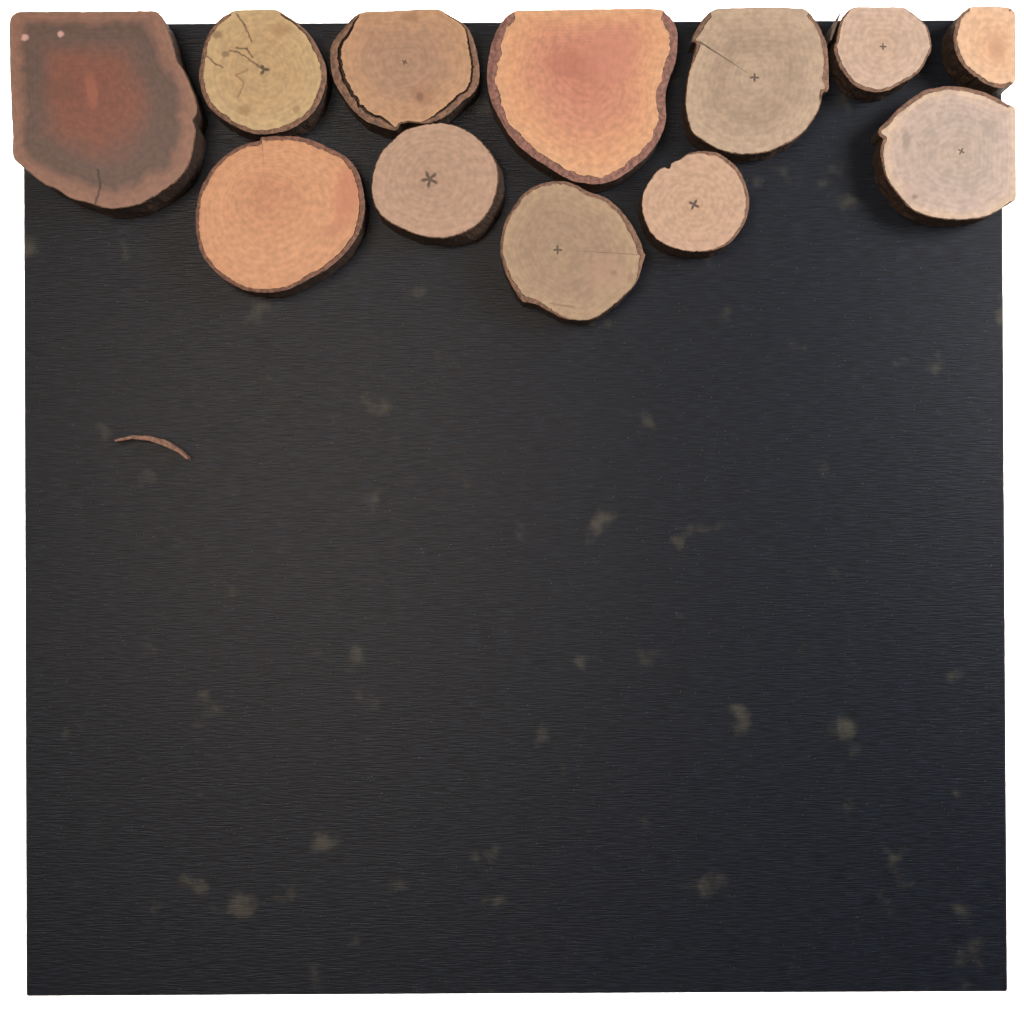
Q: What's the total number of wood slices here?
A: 12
